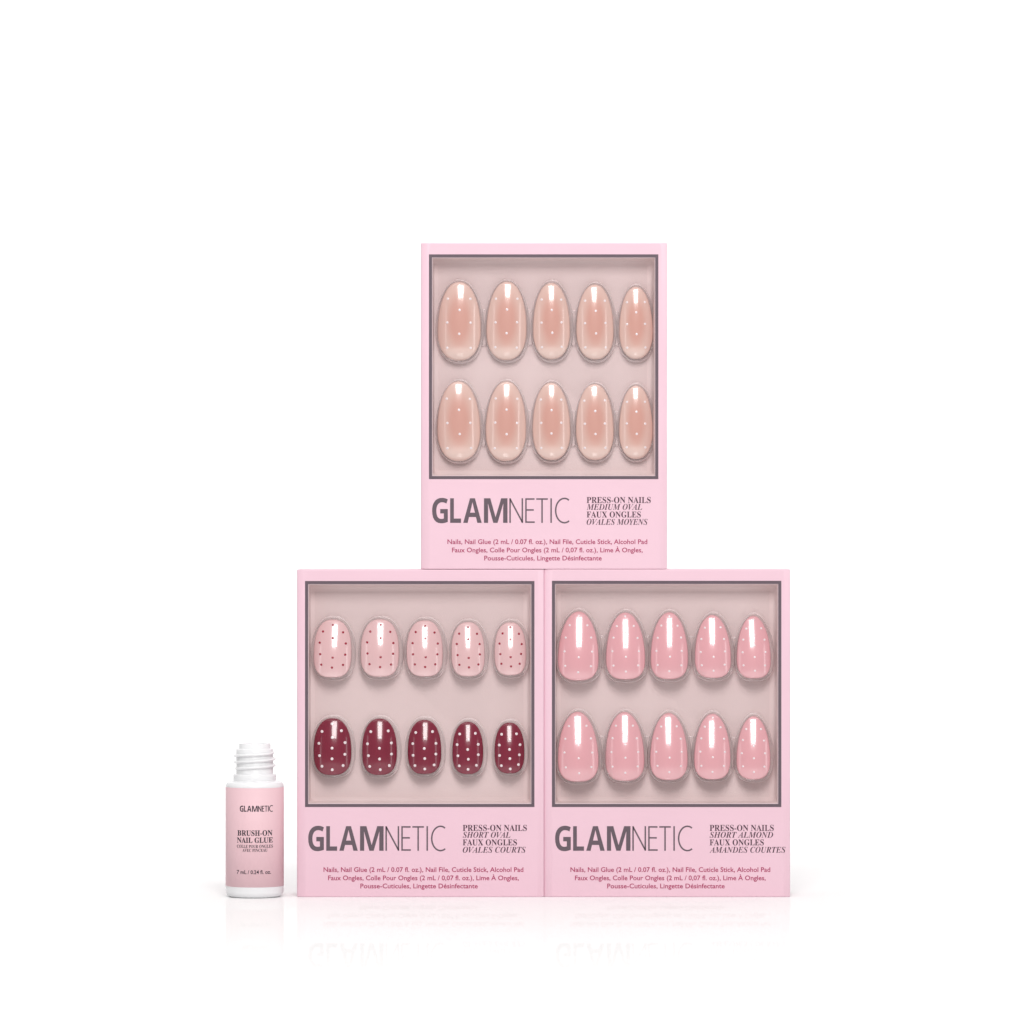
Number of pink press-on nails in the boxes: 25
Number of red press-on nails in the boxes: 5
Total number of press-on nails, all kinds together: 30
